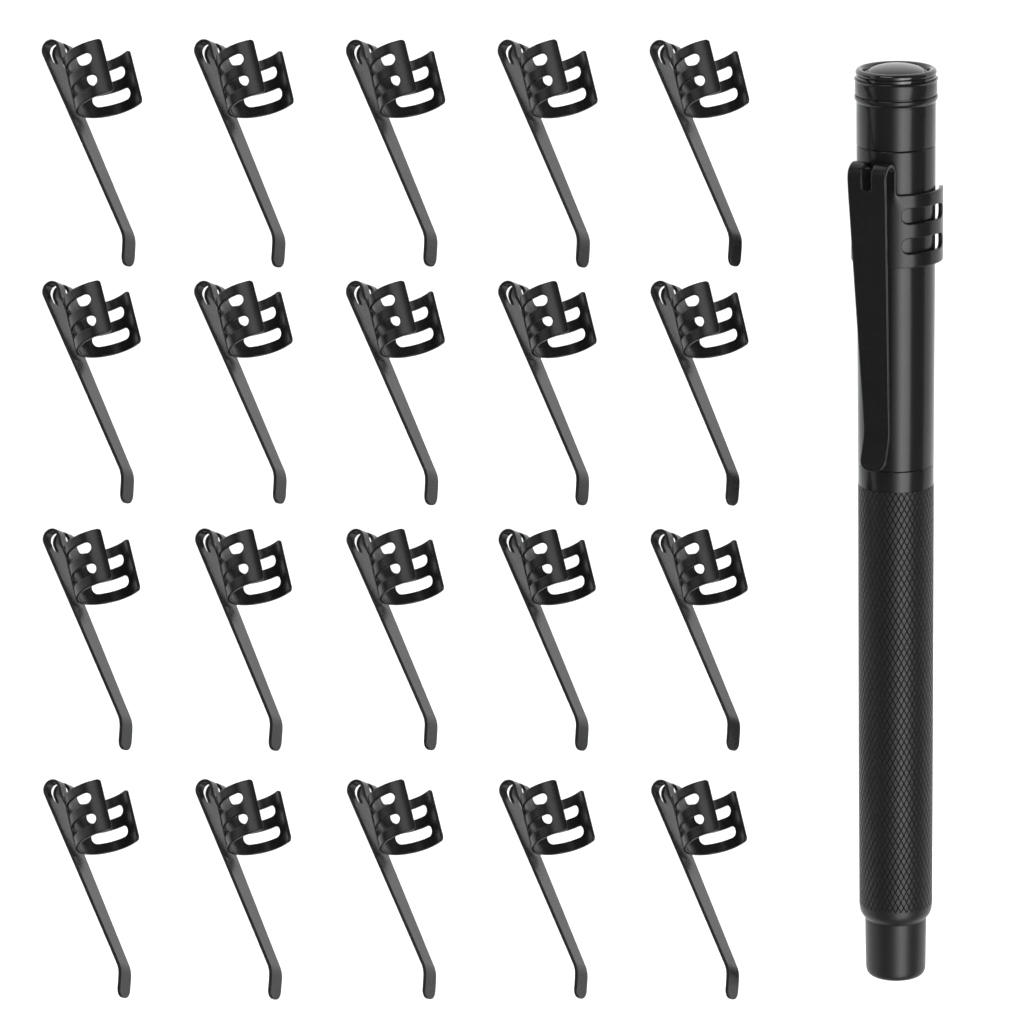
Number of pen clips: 21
